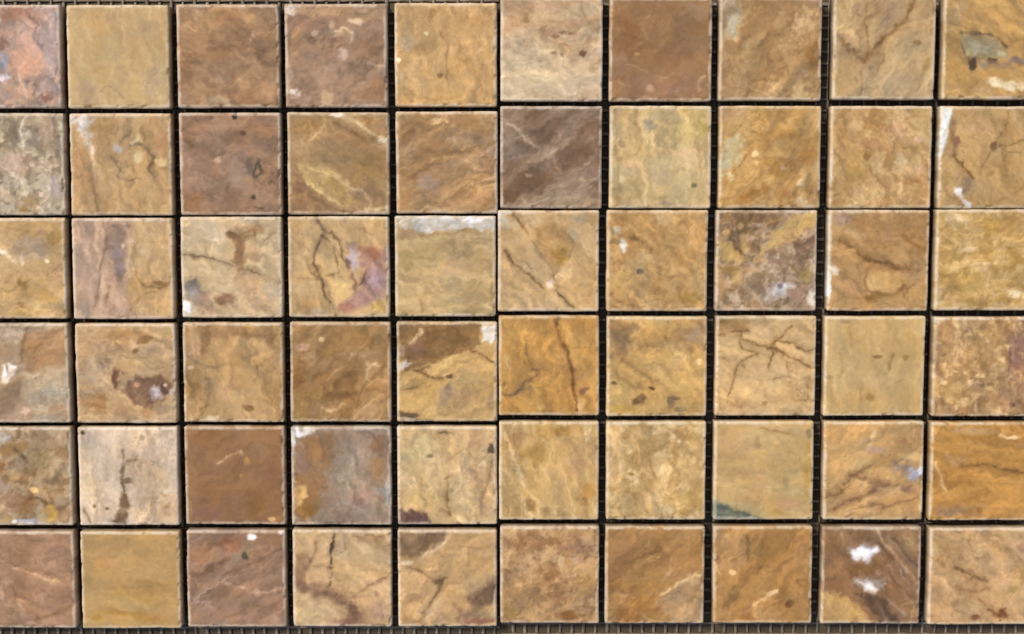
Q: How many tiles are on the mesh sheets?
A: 60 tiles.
